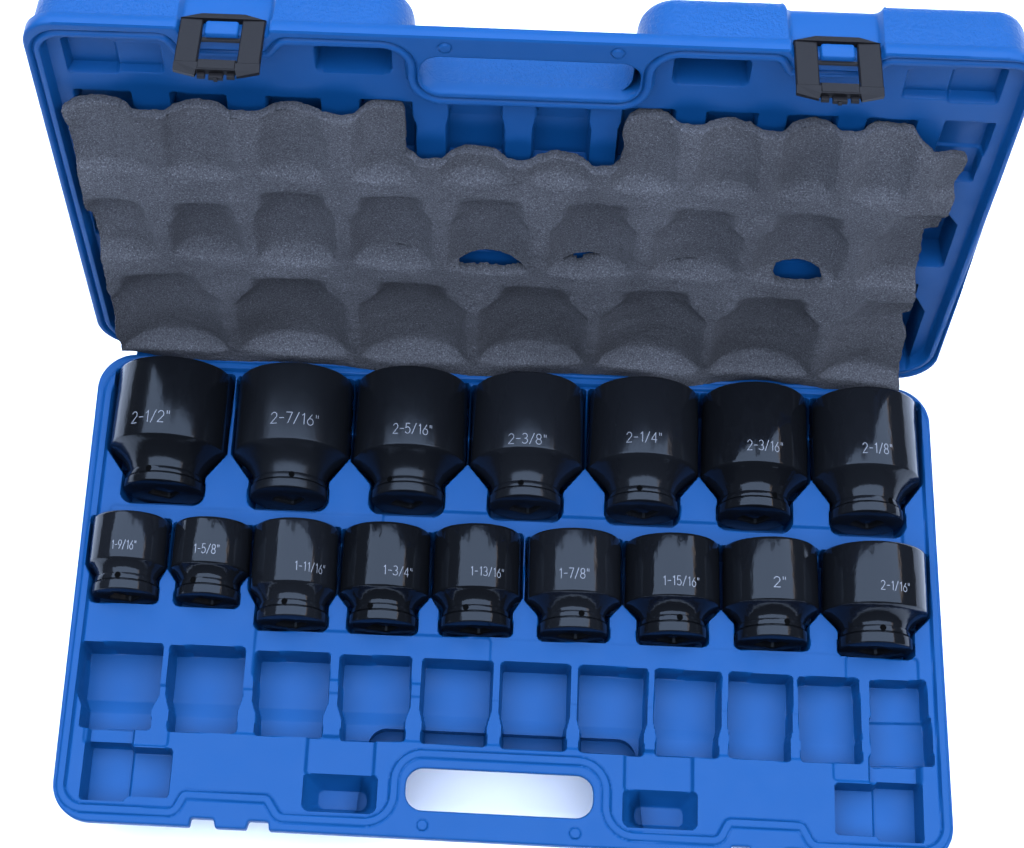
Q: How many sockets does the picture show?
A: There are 16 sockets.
